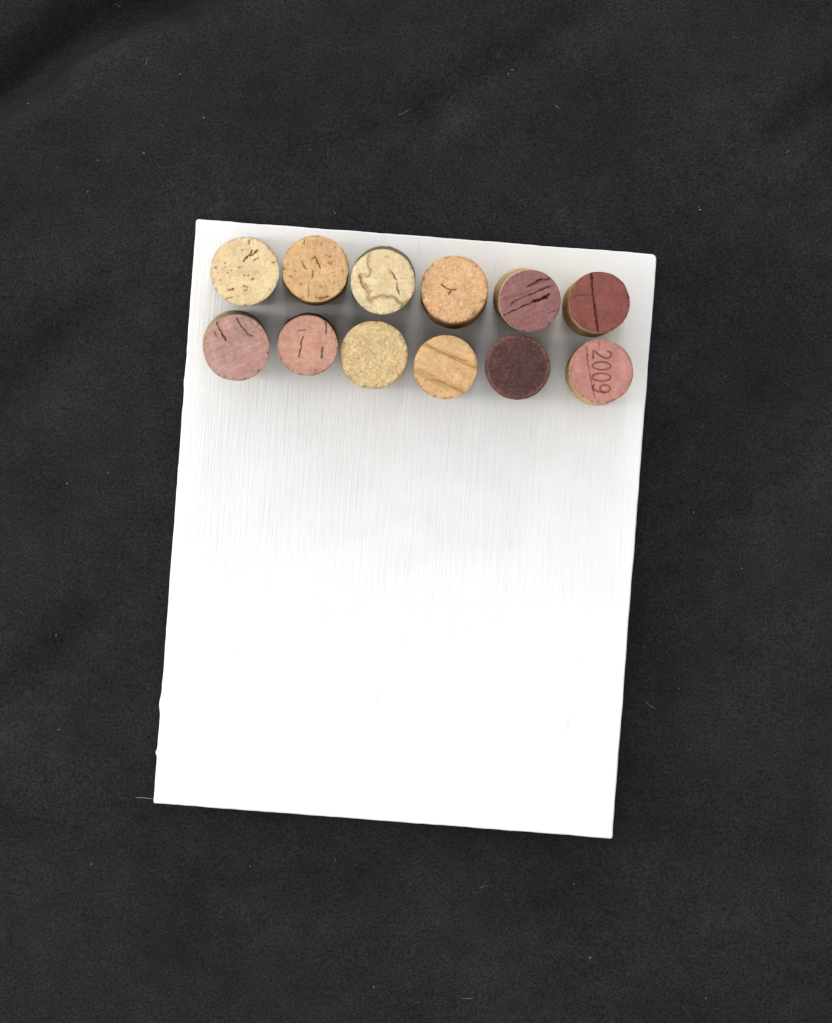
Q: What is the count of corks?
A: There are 12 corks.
